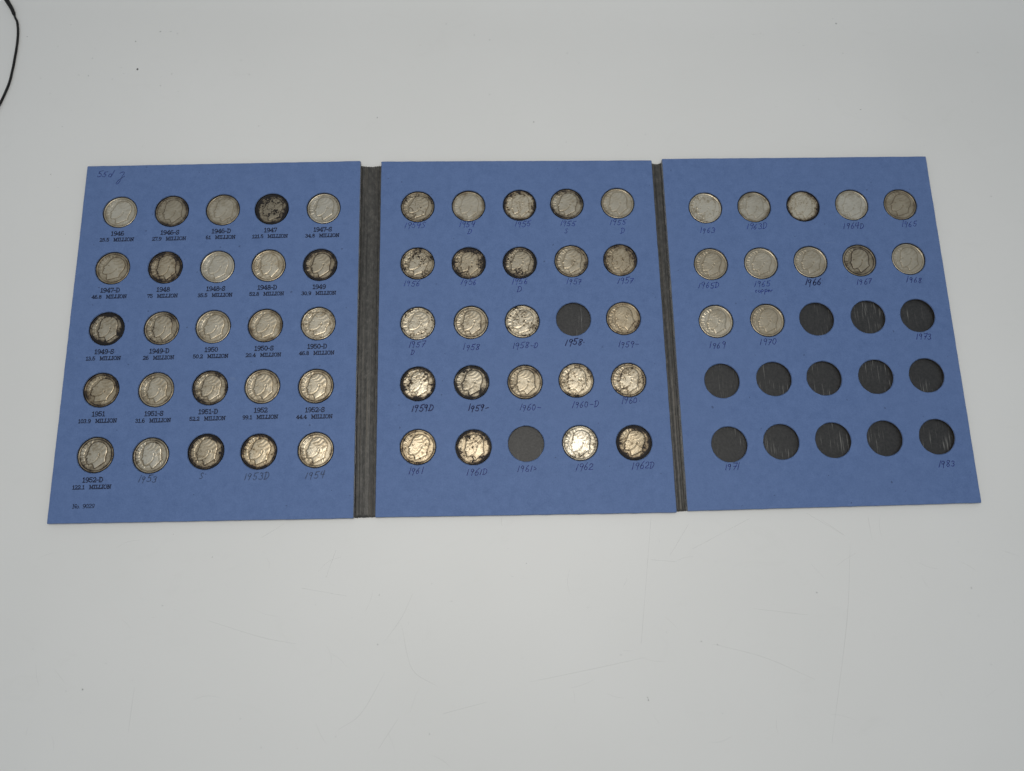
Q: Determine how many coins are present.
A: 60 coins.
